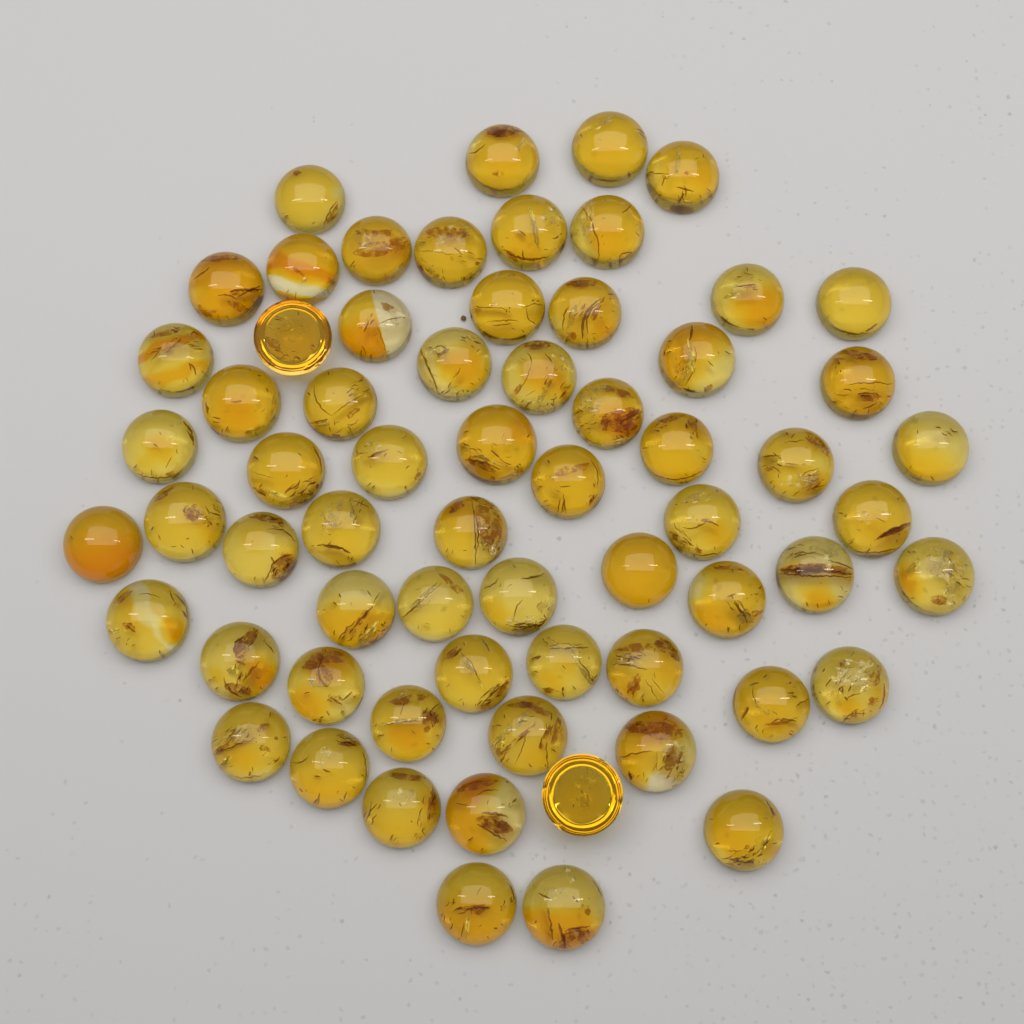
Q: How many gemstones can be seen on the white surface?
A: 65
